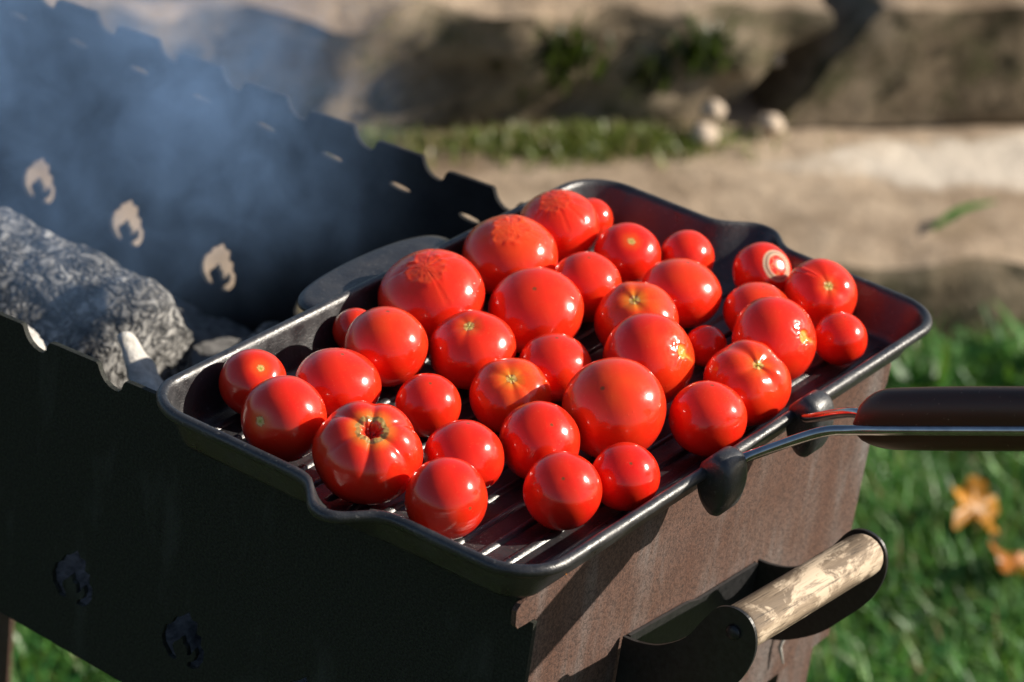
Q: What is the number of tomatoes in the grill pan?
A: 35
